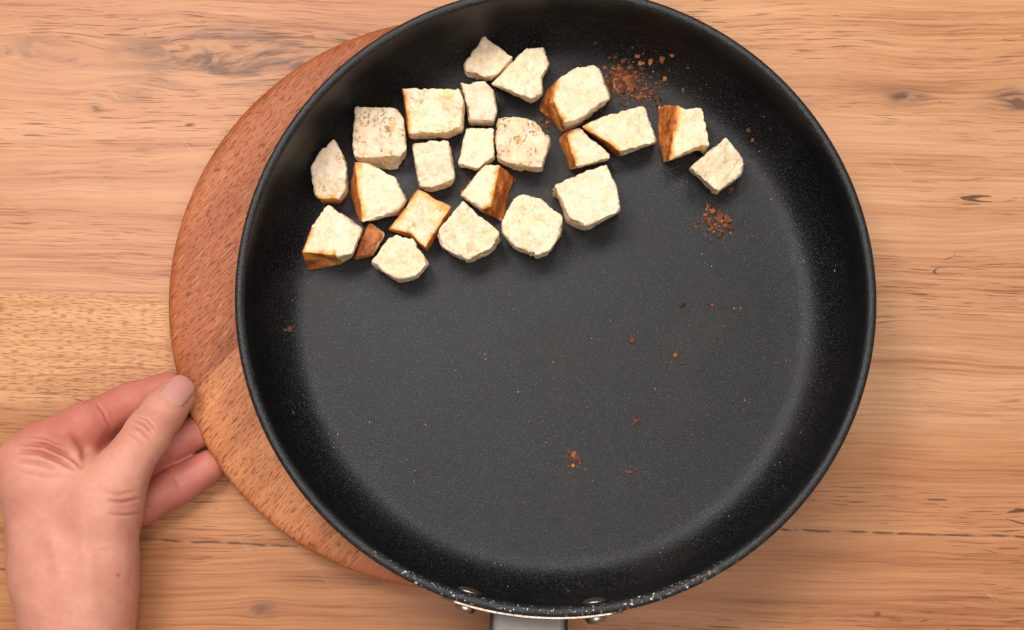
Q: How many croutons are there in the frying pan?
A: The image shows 23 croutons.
